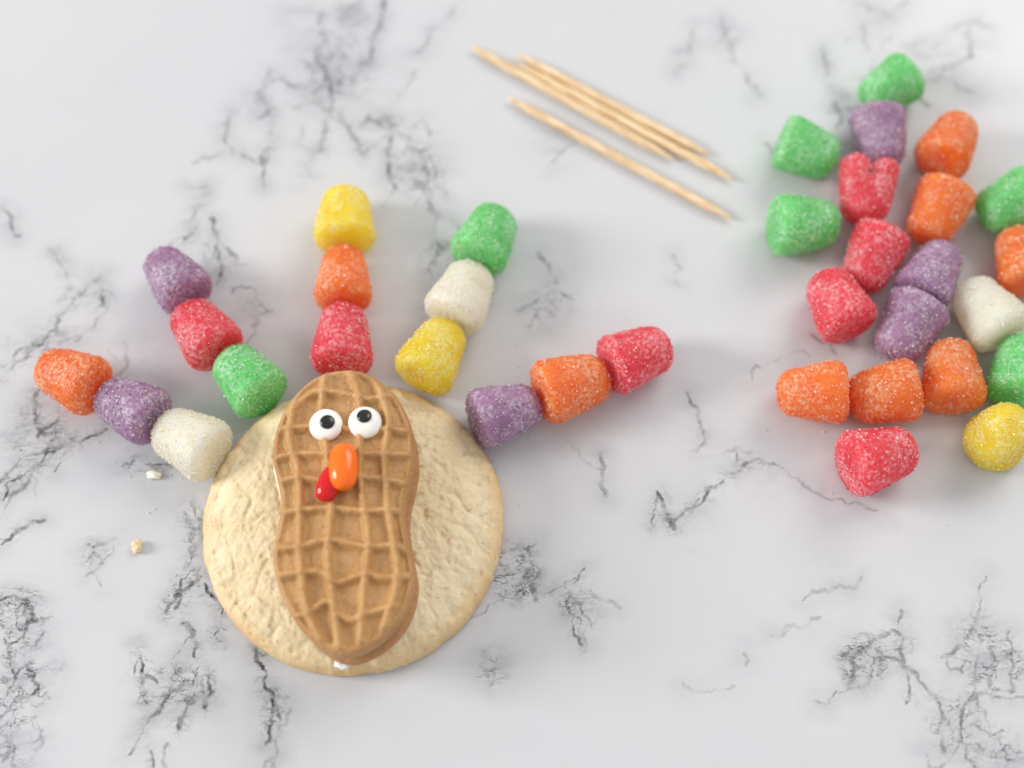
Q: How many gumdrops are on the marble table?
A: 35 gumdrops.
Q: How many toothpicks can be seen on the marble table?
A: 4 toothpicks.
